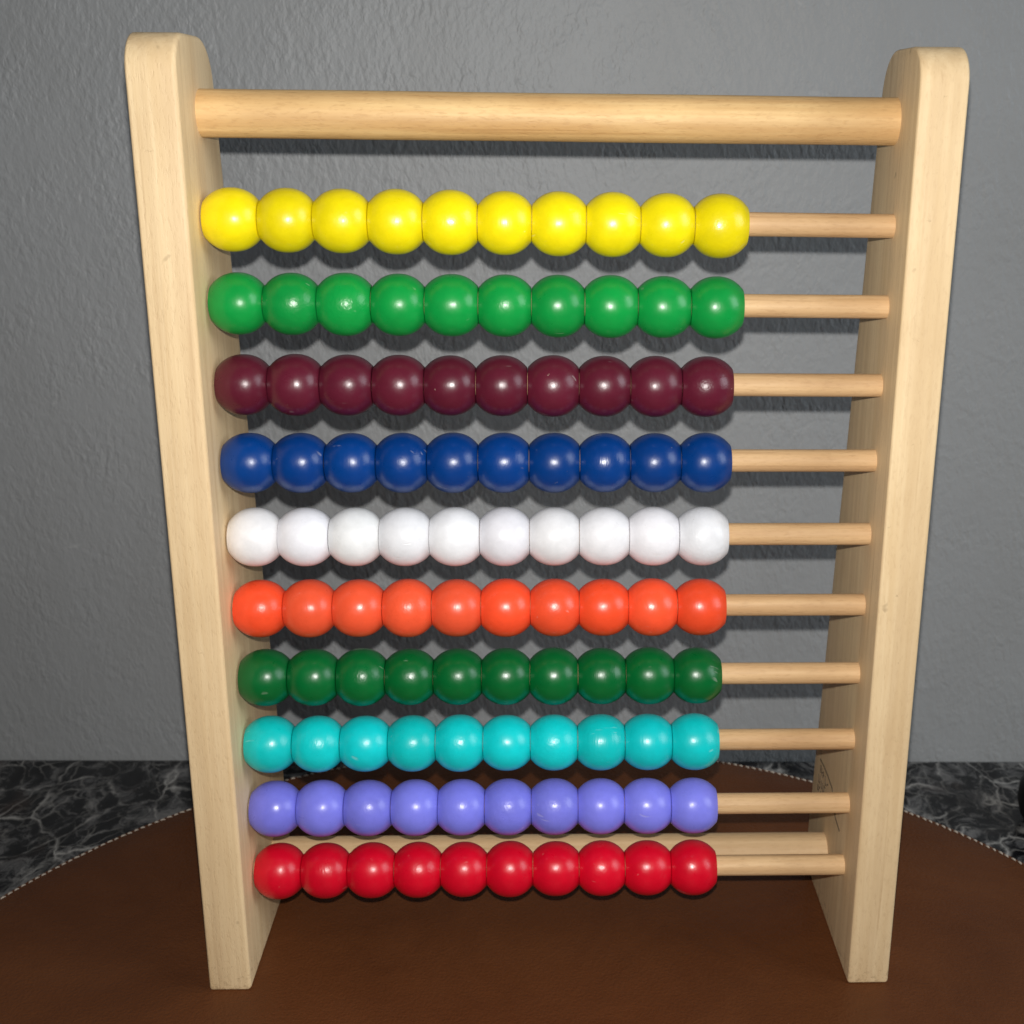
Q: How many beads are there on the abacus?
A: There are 100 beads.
